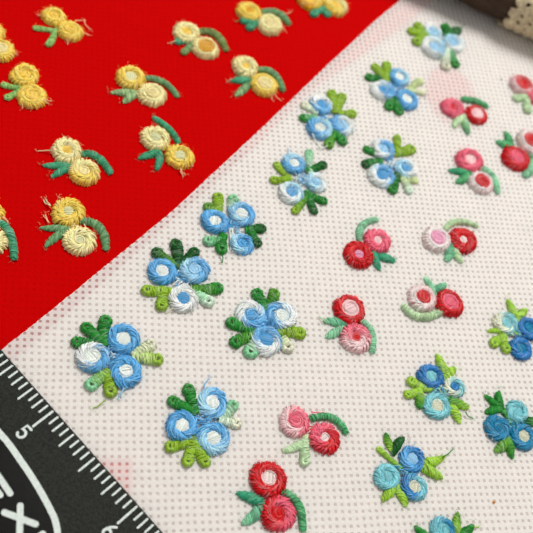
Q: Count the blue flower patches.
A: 15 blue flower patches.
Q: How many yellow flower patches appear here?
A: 12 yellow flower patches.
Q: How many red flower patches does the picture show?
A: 10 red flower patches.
